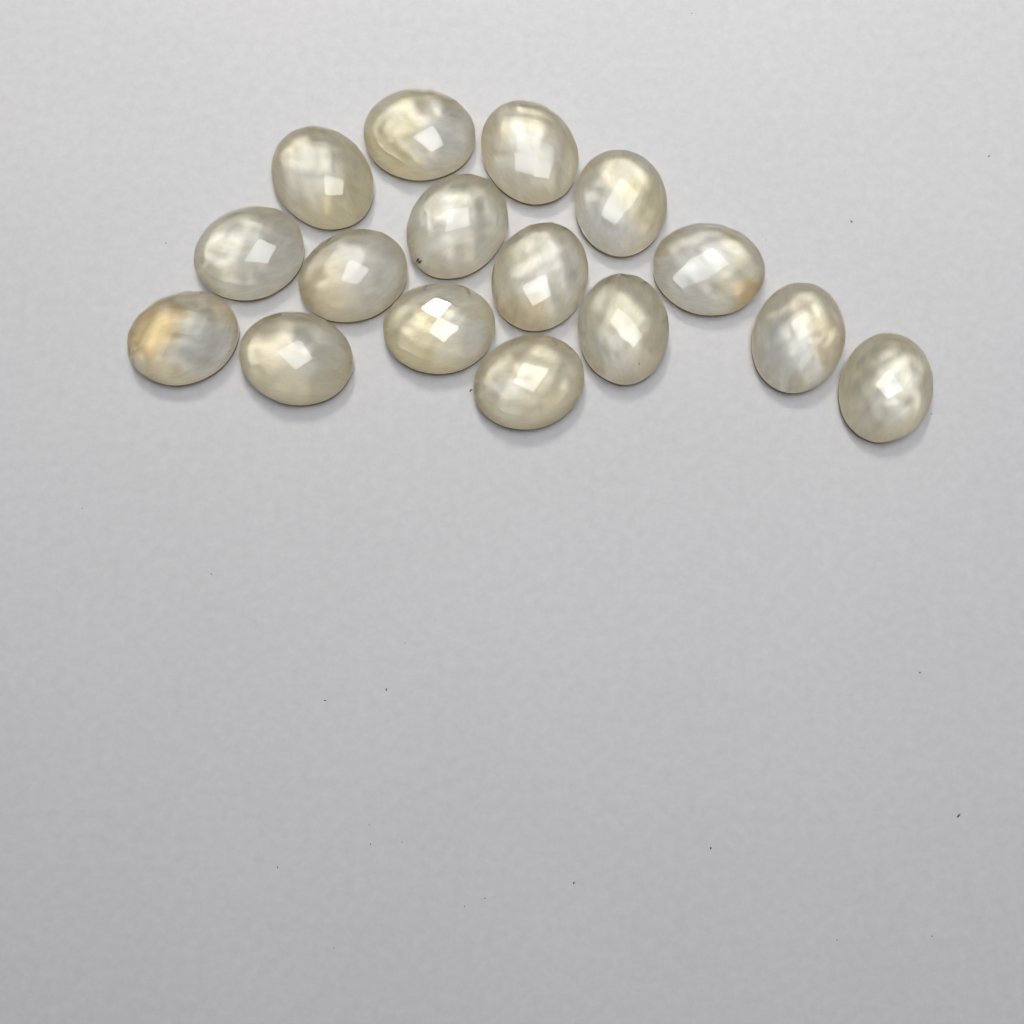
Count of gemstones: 16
